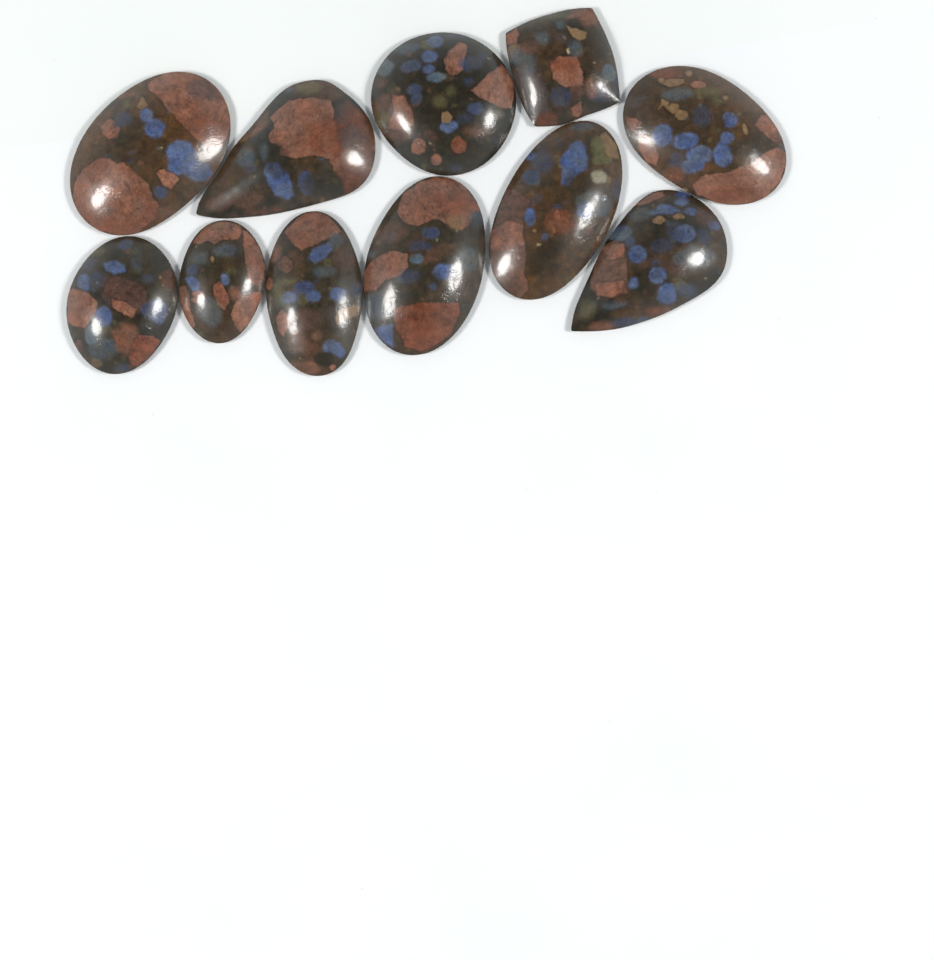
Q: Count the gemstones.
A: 11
